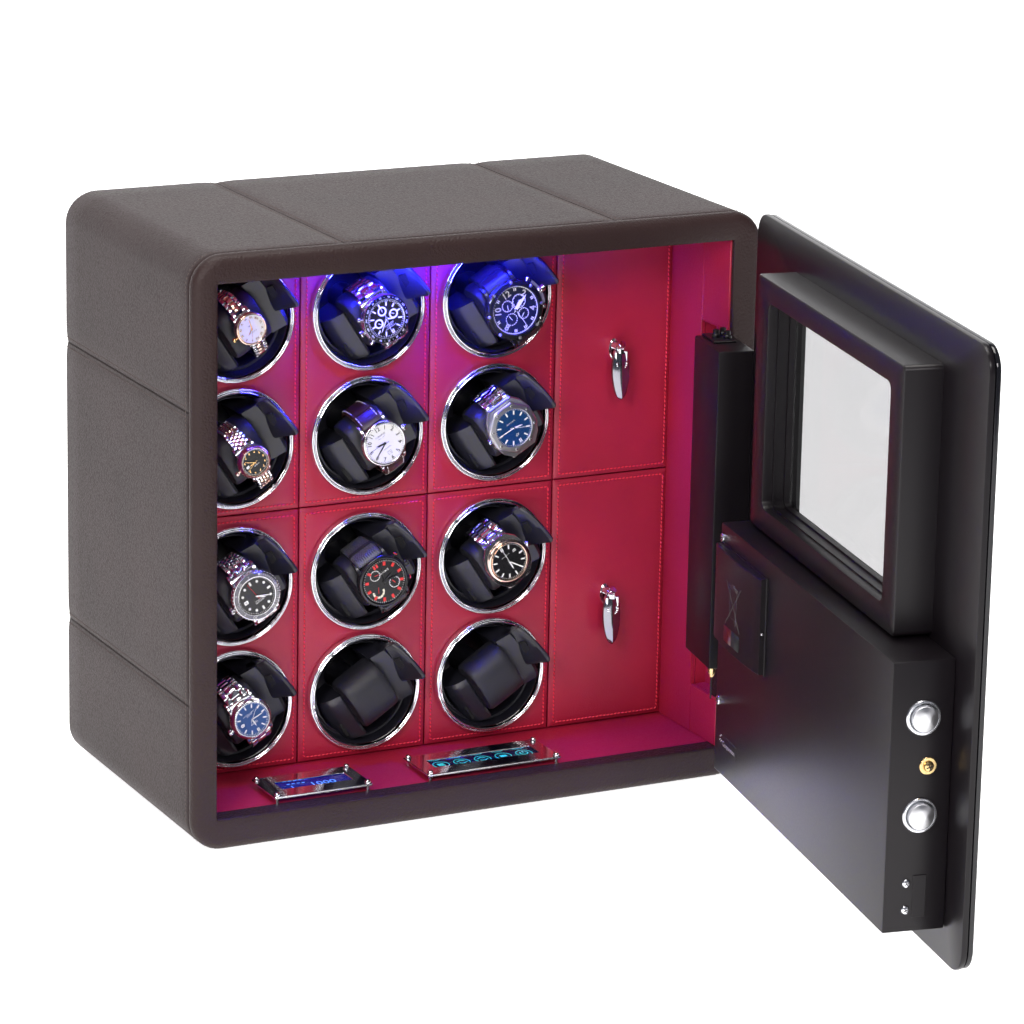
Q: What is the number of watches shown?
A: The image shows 10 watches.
